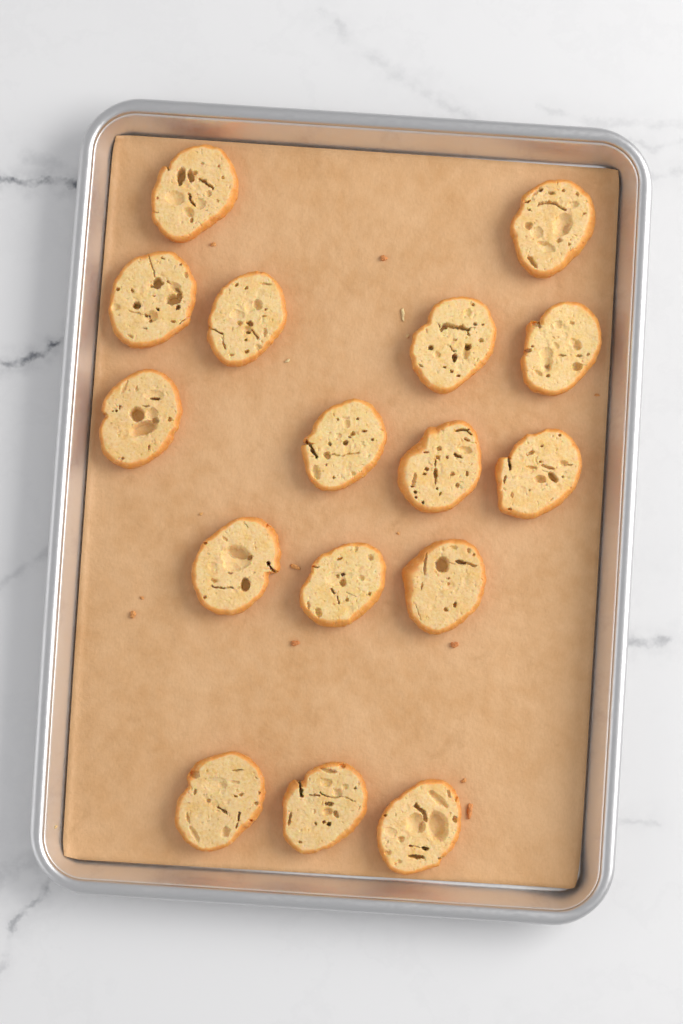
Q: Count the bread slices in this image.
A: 16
